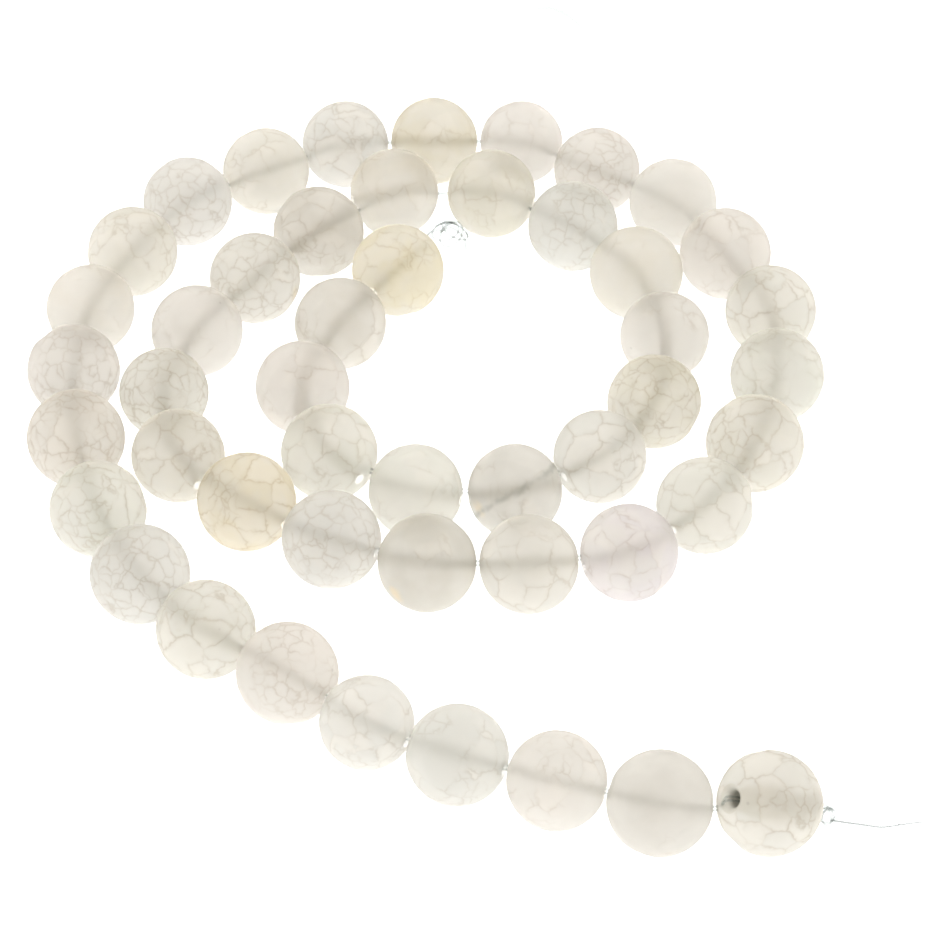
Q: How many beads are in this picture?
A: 48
